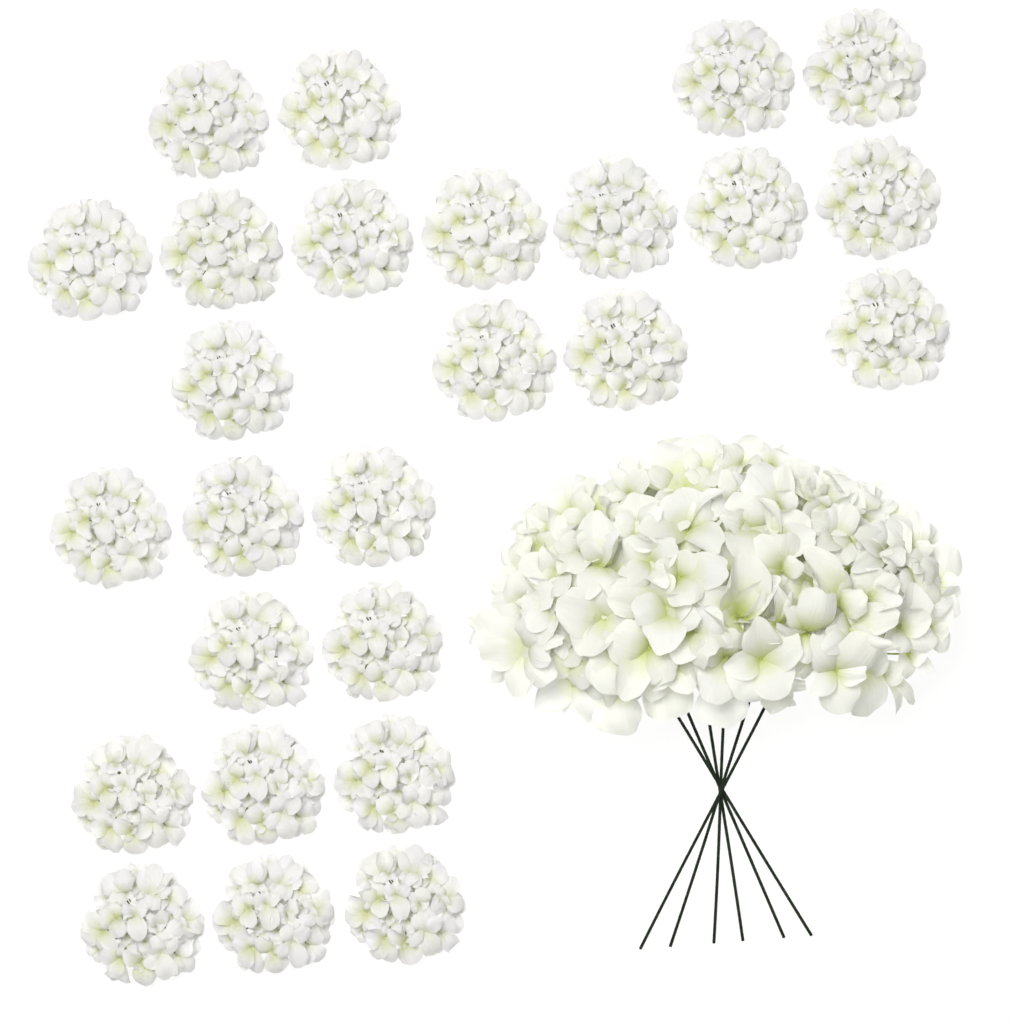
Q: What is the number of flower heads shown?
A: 26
